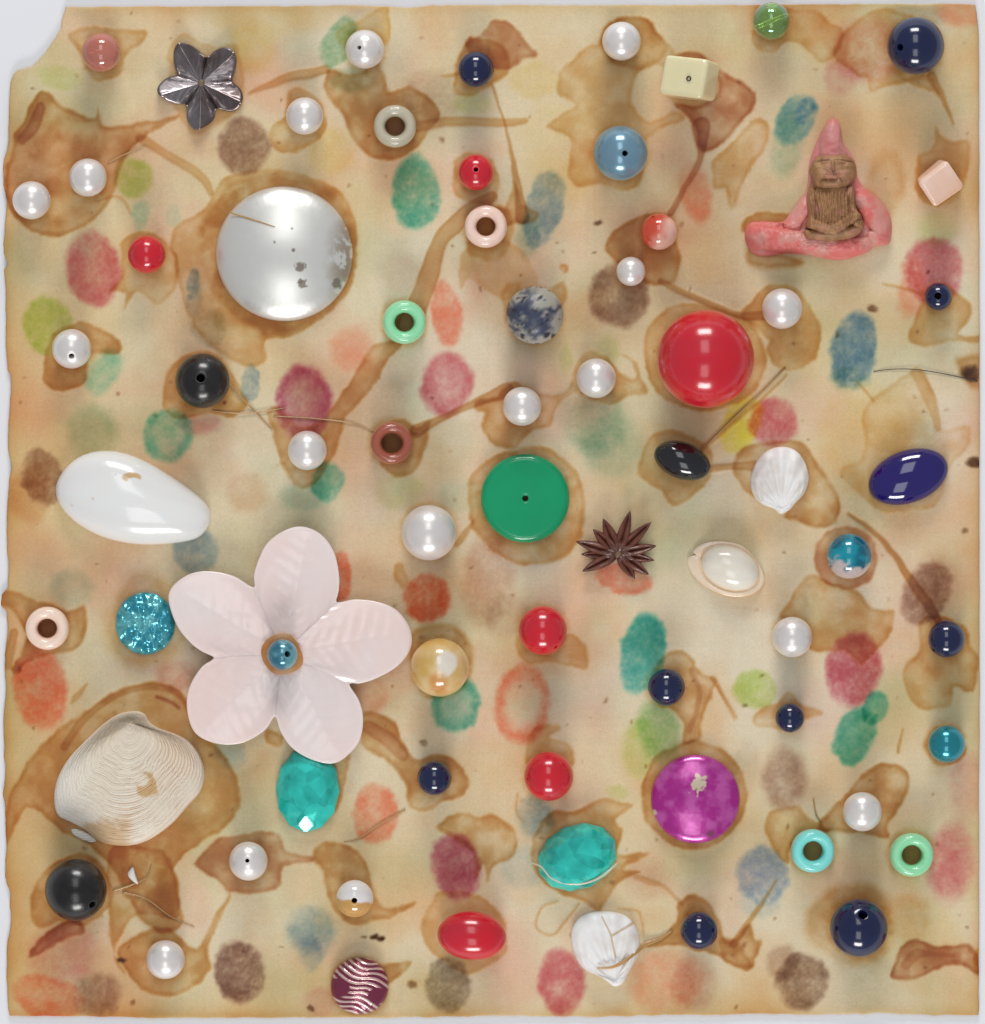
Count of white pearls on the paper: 16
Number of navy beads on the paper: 9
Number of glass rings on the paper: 7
